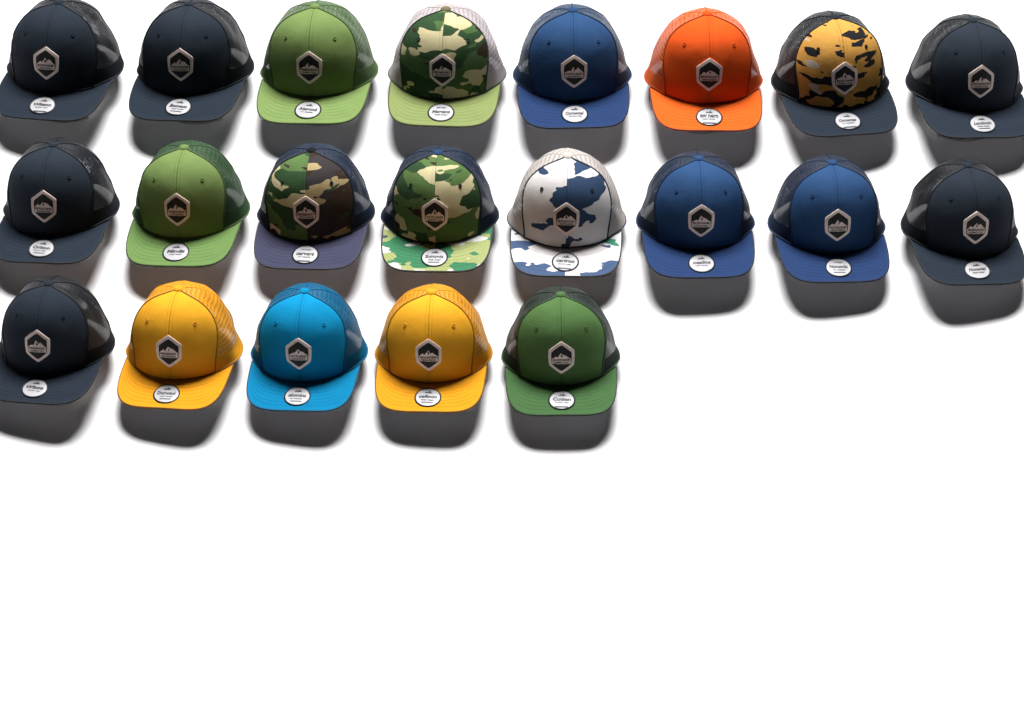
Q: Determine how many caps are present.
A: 21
